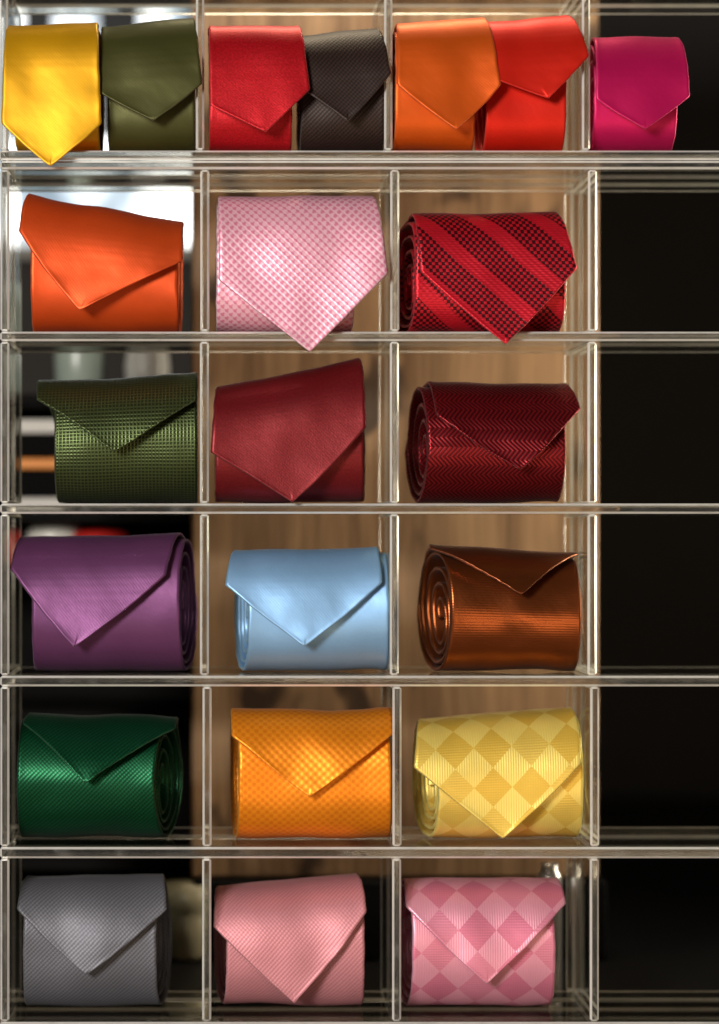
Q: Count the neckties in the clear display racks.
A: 22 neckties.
